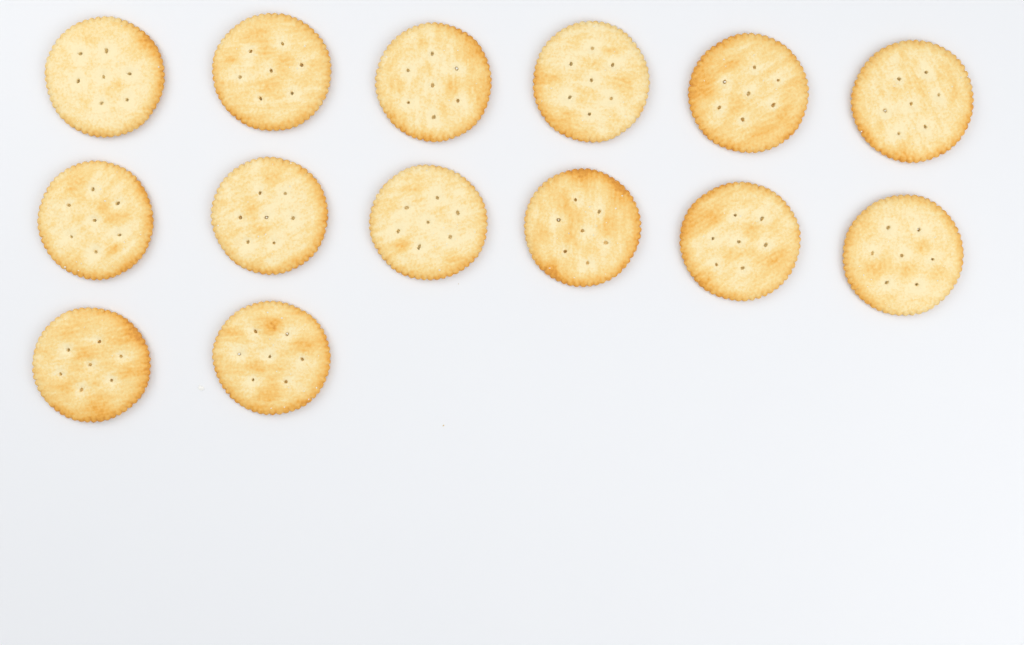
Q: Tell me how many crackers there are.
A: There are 14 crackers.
